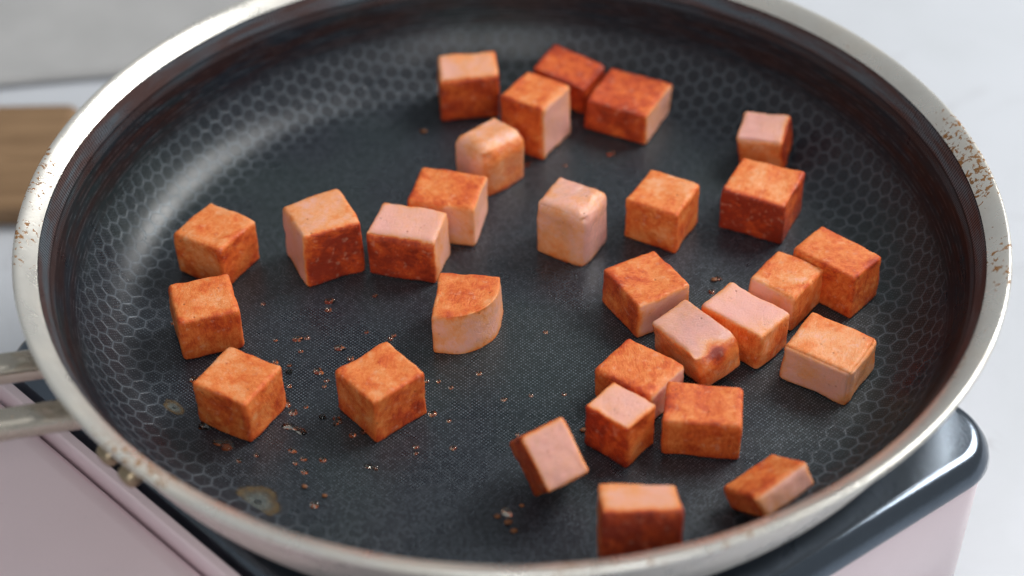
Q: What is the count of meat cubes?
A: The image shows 29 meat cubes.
